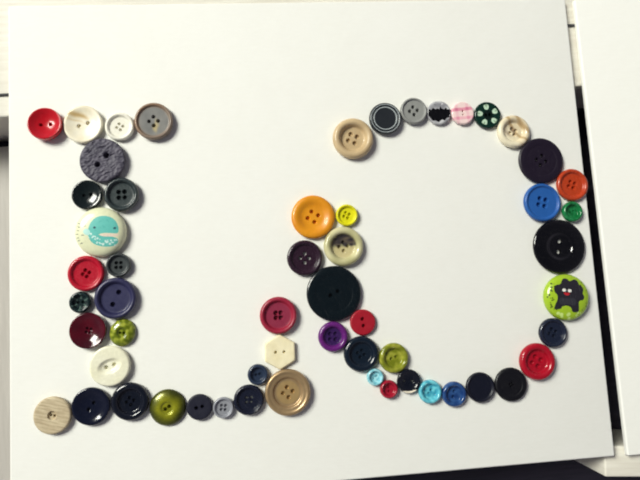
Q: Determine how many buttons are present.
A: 57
